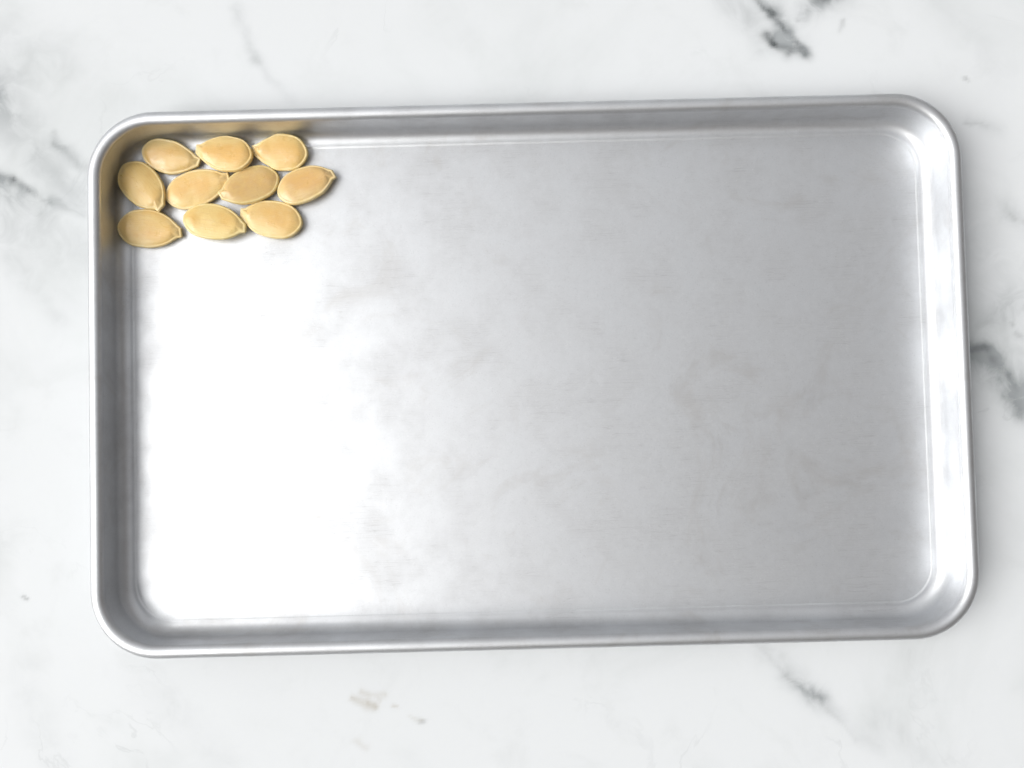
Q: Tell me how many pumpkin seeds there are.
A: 10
